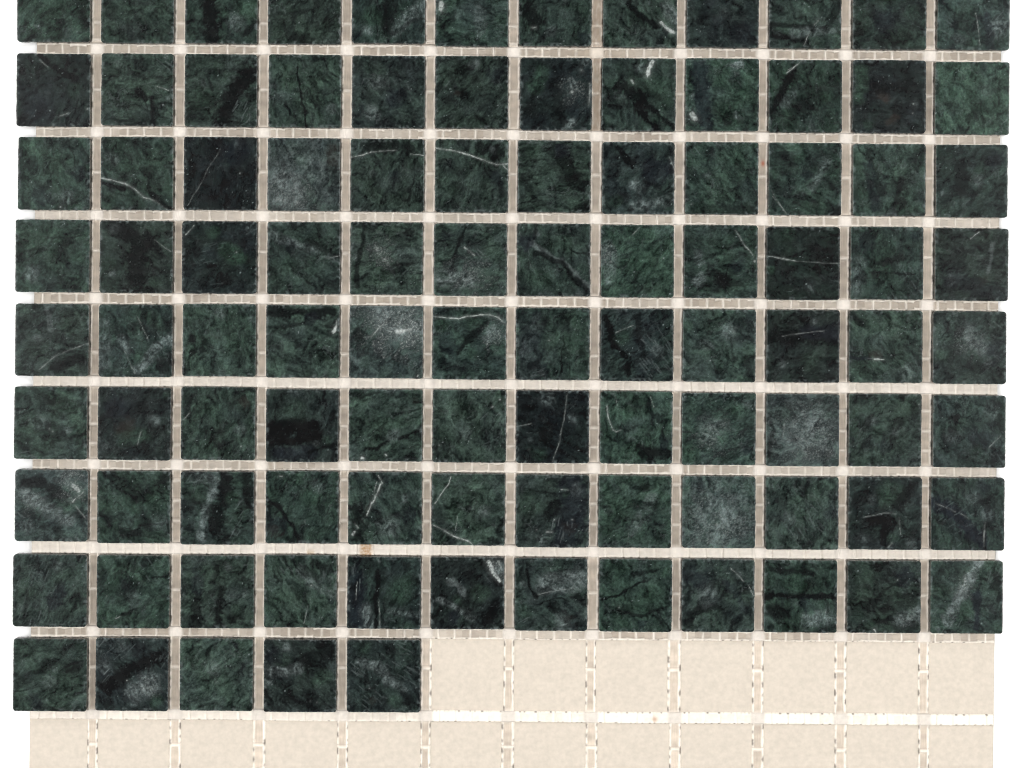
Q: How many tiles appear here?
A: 101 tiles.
